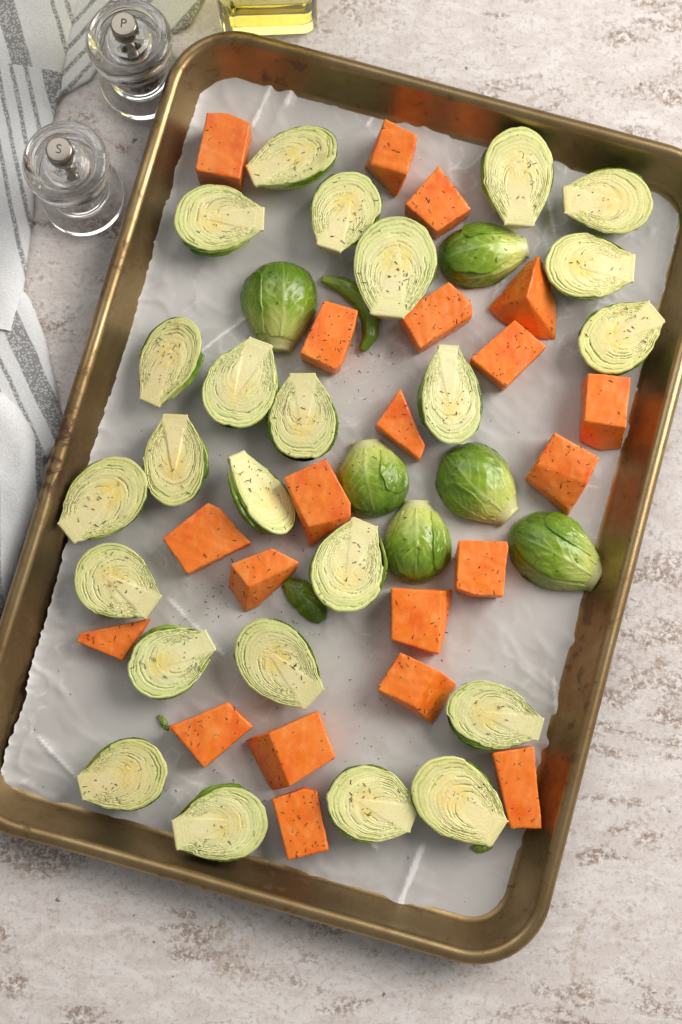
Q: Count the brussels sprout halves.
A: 30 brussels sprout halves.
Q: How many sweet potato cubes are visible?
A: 21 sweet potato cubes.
